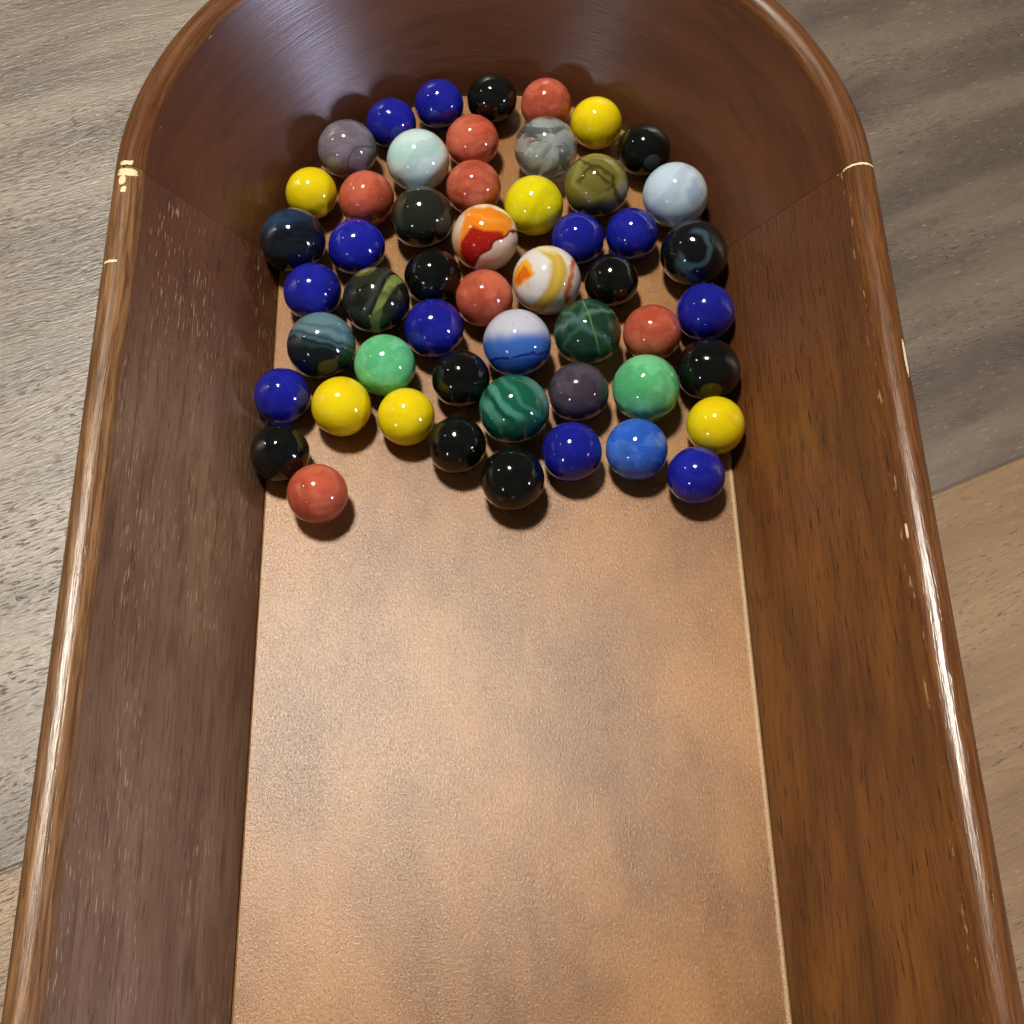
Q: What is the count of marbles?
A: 52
